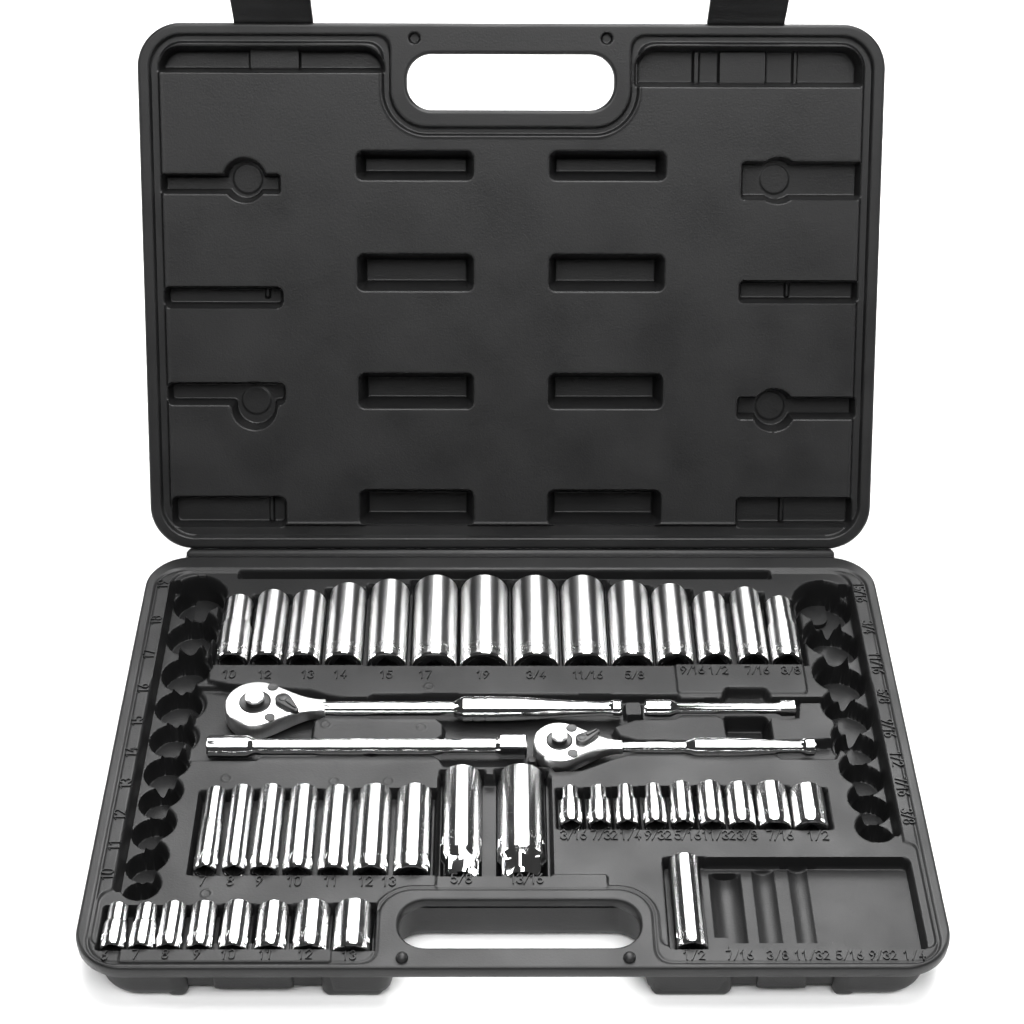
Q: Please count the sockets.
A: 41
